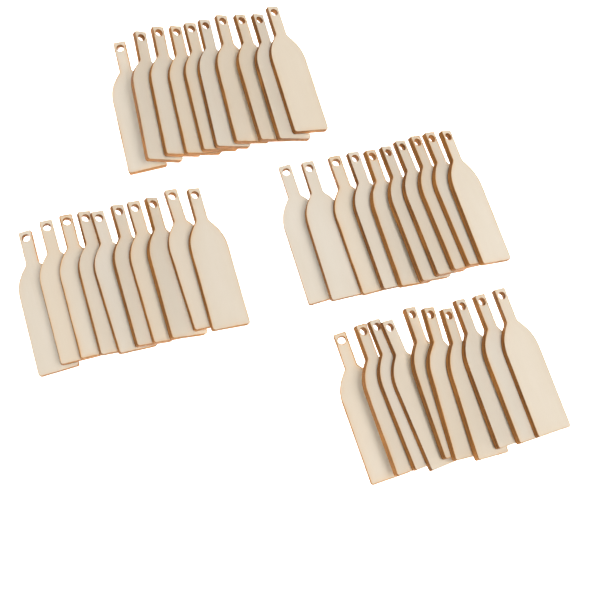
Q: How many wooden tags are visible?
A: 40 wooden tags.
